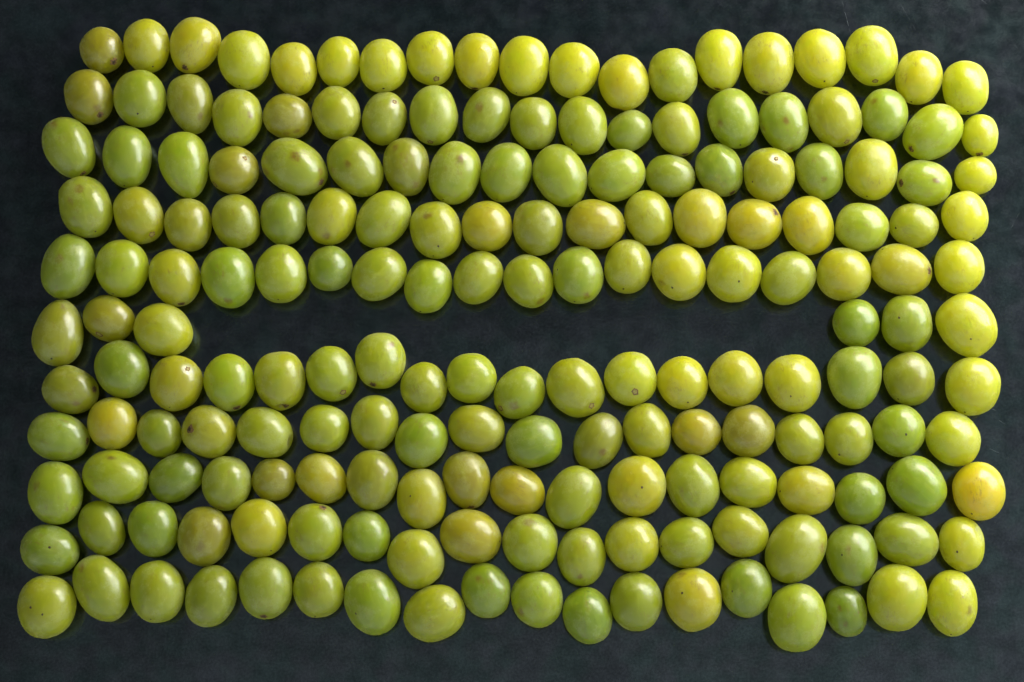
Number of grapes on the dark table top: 188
